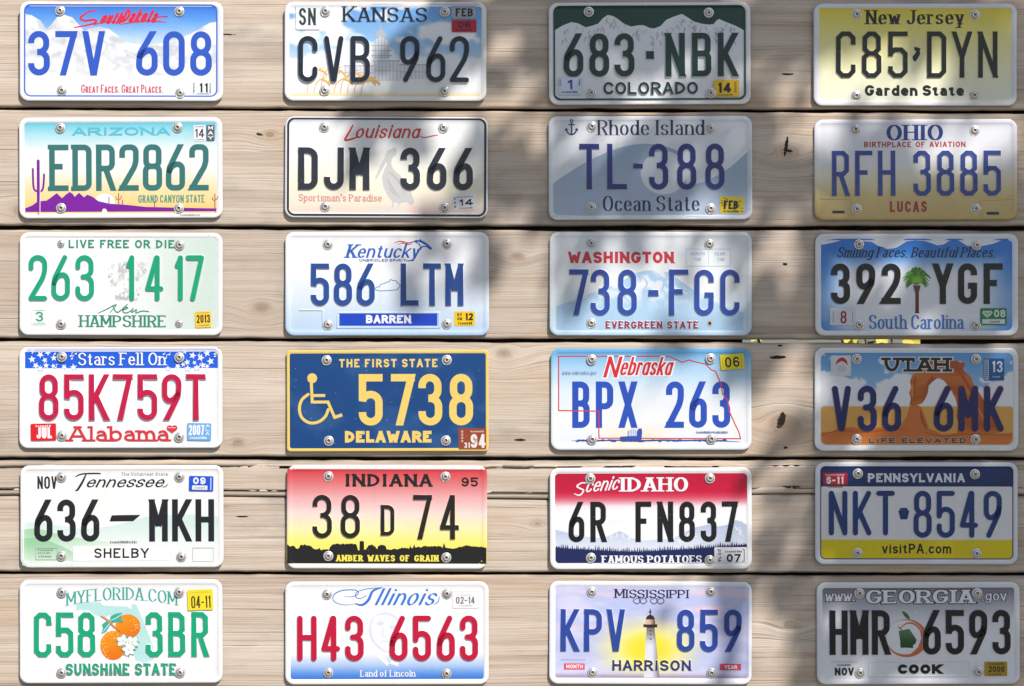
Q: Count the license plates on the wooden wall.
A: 24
